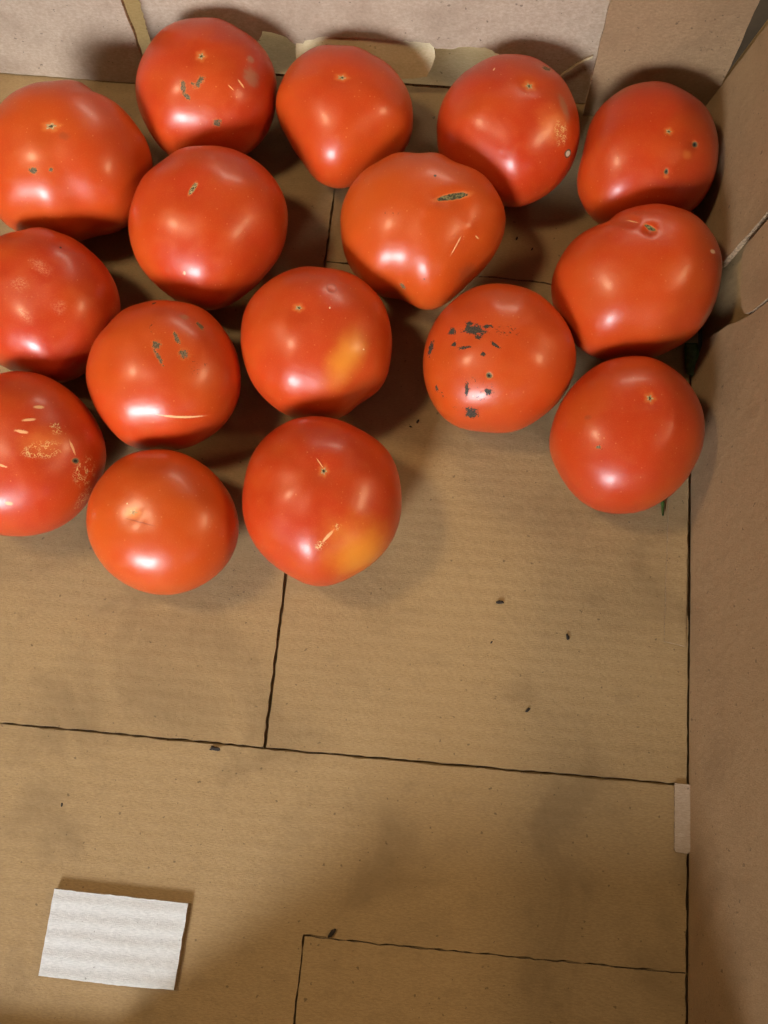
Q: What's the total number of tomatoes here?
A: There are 16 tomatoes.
